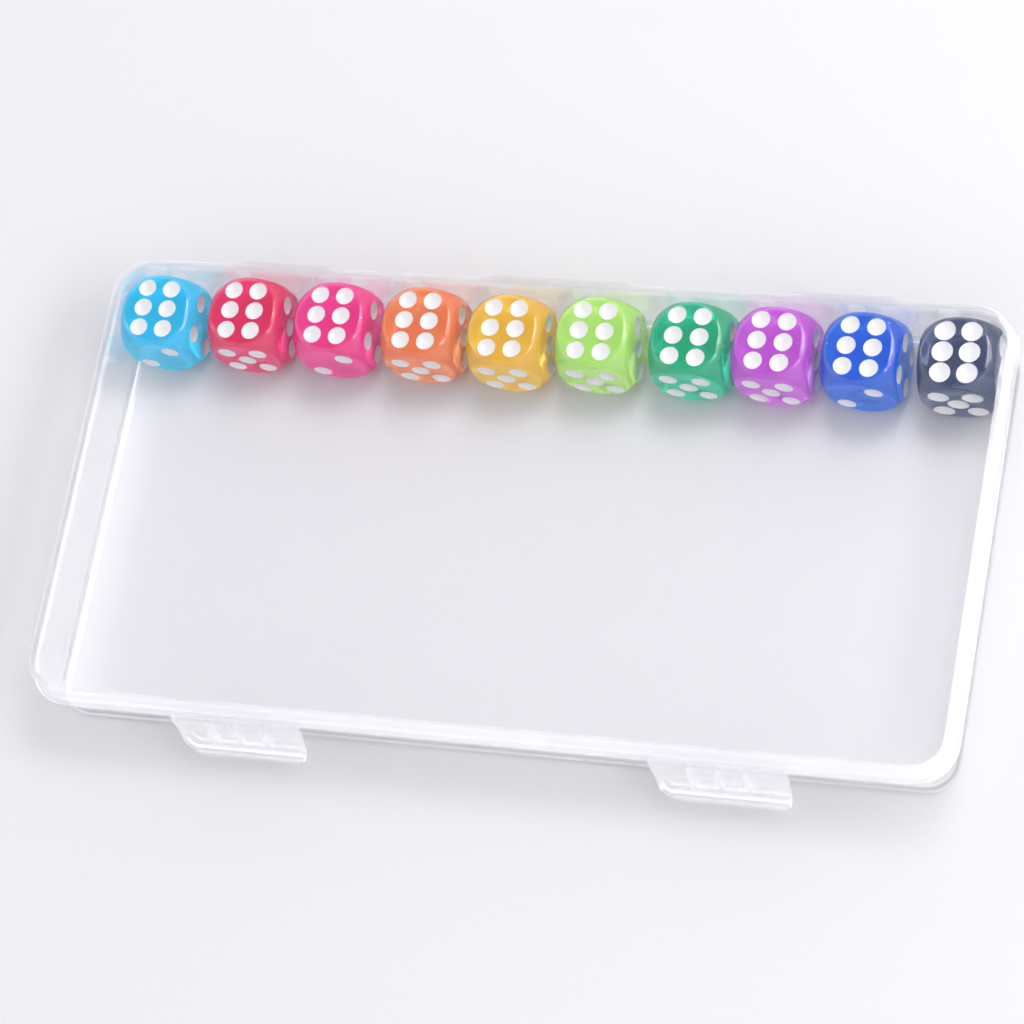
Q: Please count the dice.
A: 10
